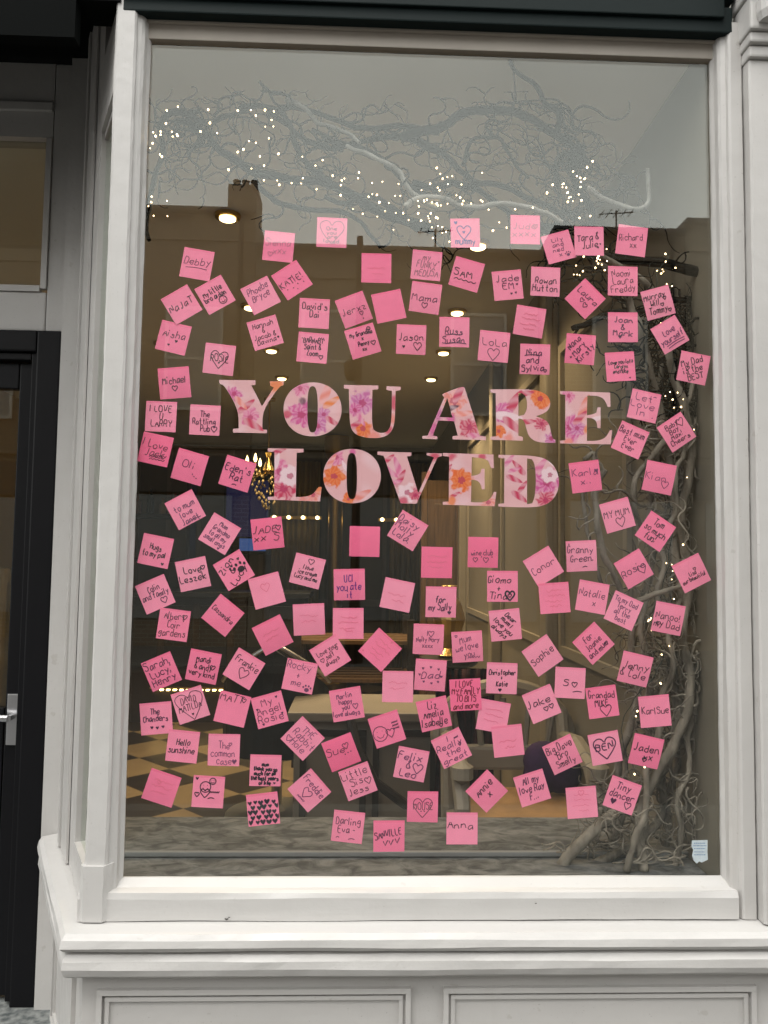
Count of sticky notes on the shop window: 134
